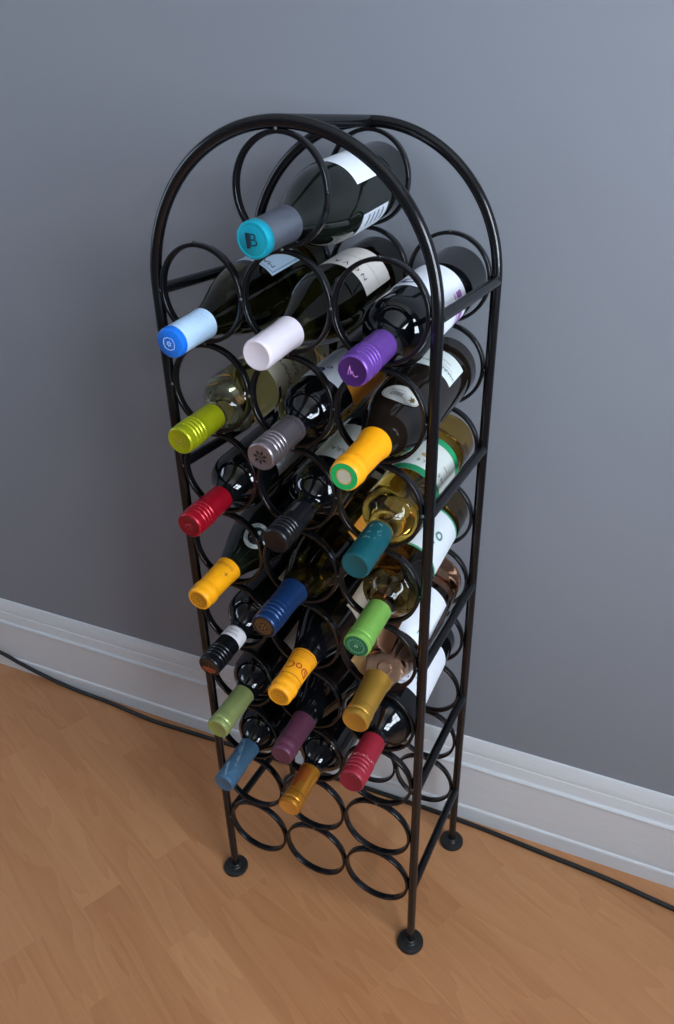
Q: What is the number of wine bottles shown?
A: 21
